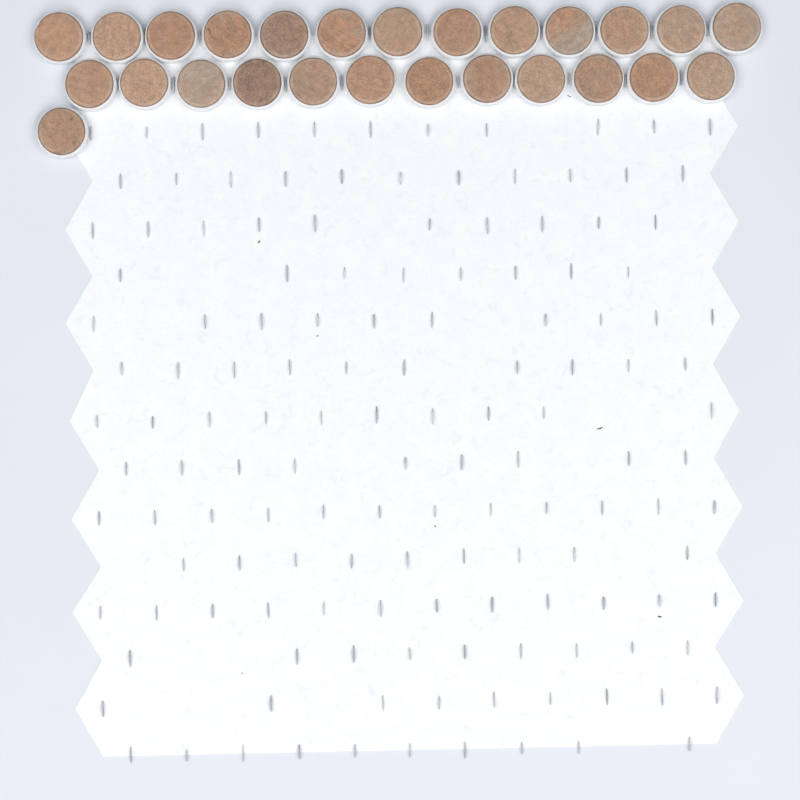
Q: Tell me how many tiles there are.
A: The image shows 26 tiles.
